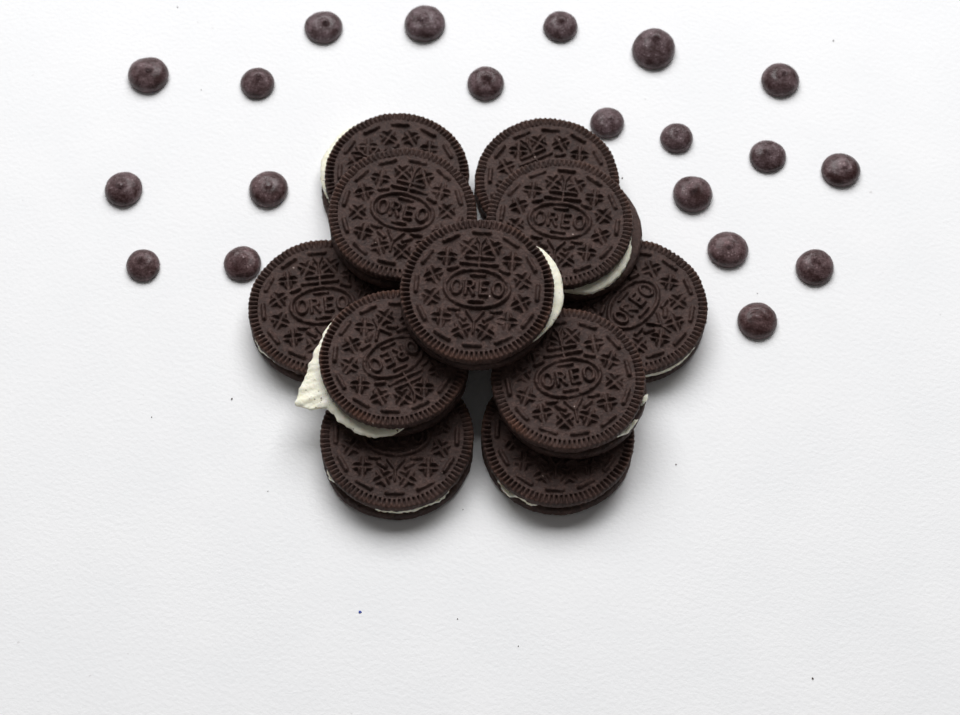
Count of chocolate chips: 20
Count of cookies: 11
